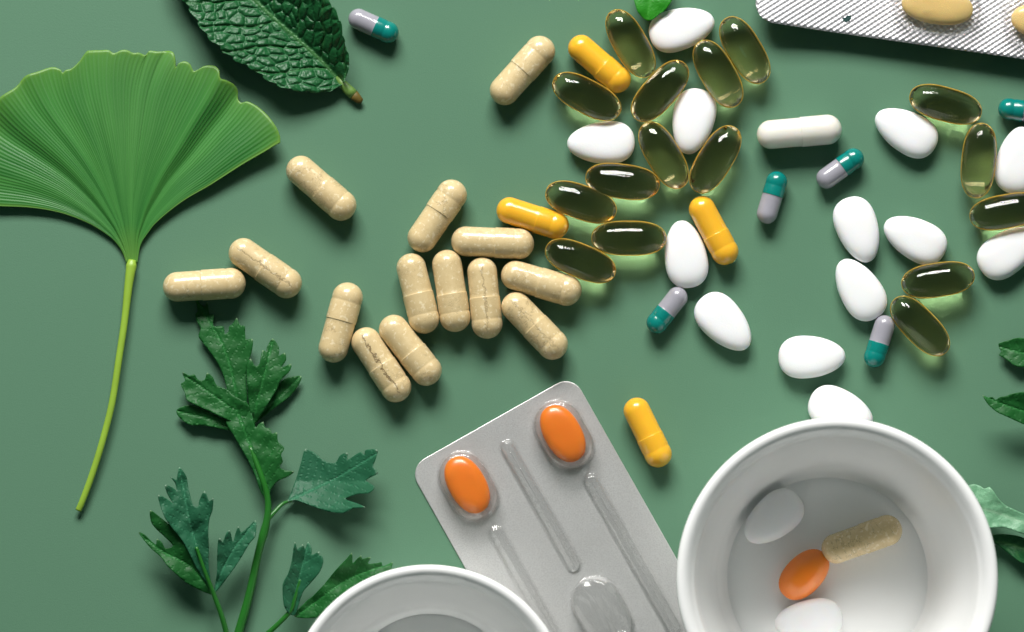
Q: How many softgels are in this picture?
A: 16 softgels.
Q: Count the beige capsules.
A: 15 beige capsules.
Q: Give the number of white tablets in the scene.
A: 15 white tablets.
